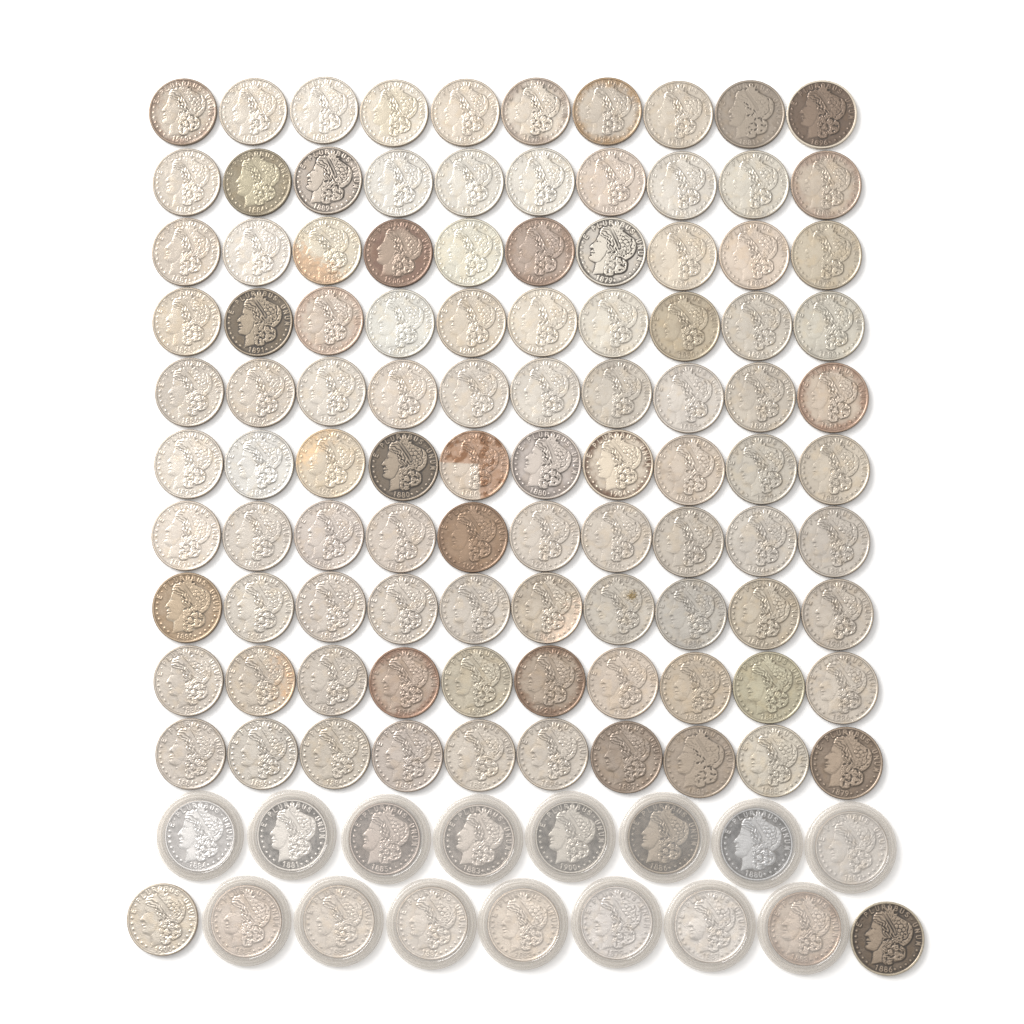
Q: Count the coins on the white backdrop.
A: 117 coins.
